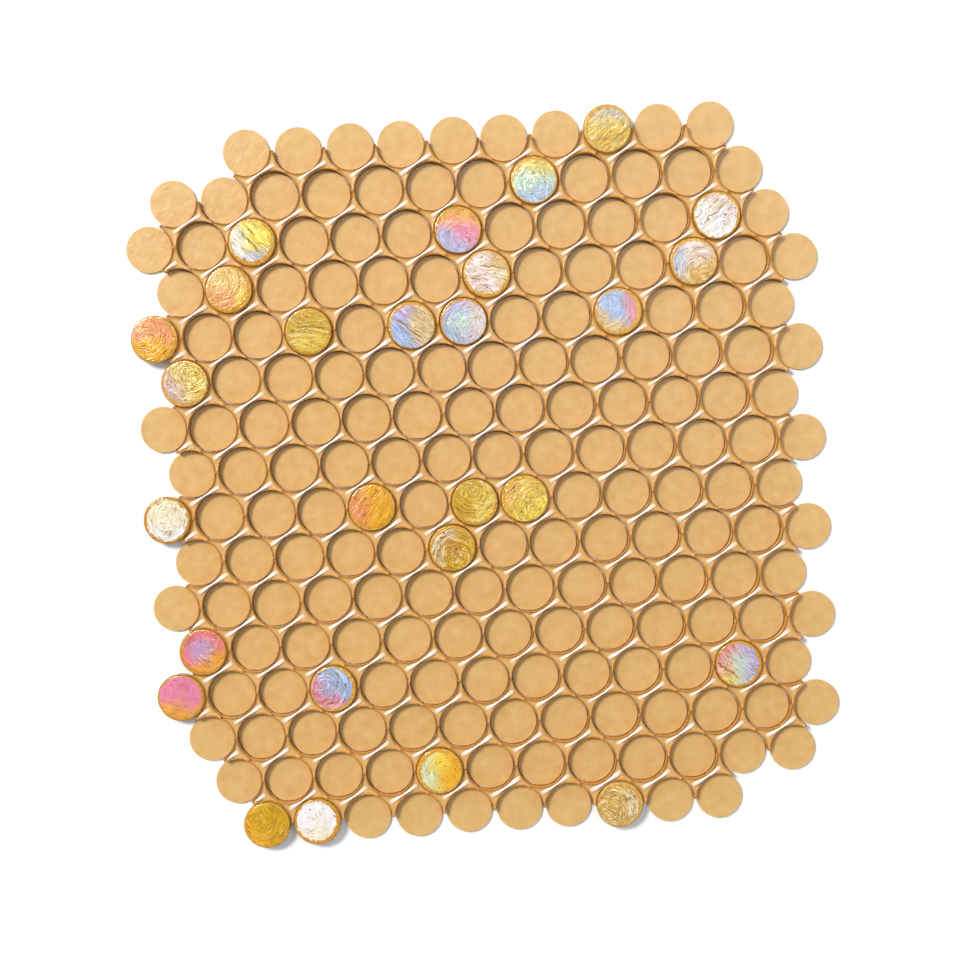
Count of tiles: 27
